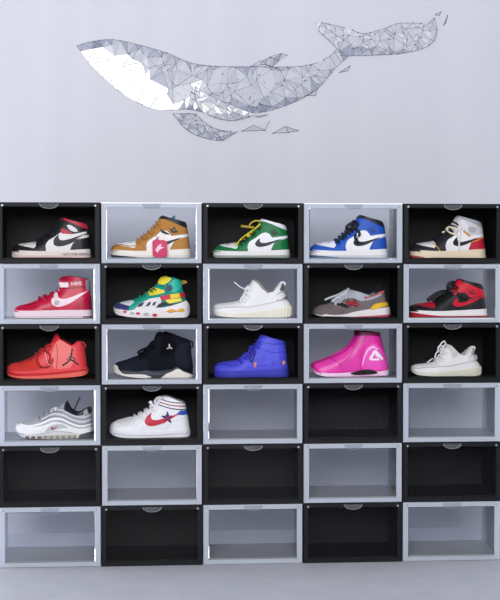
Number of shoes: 17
